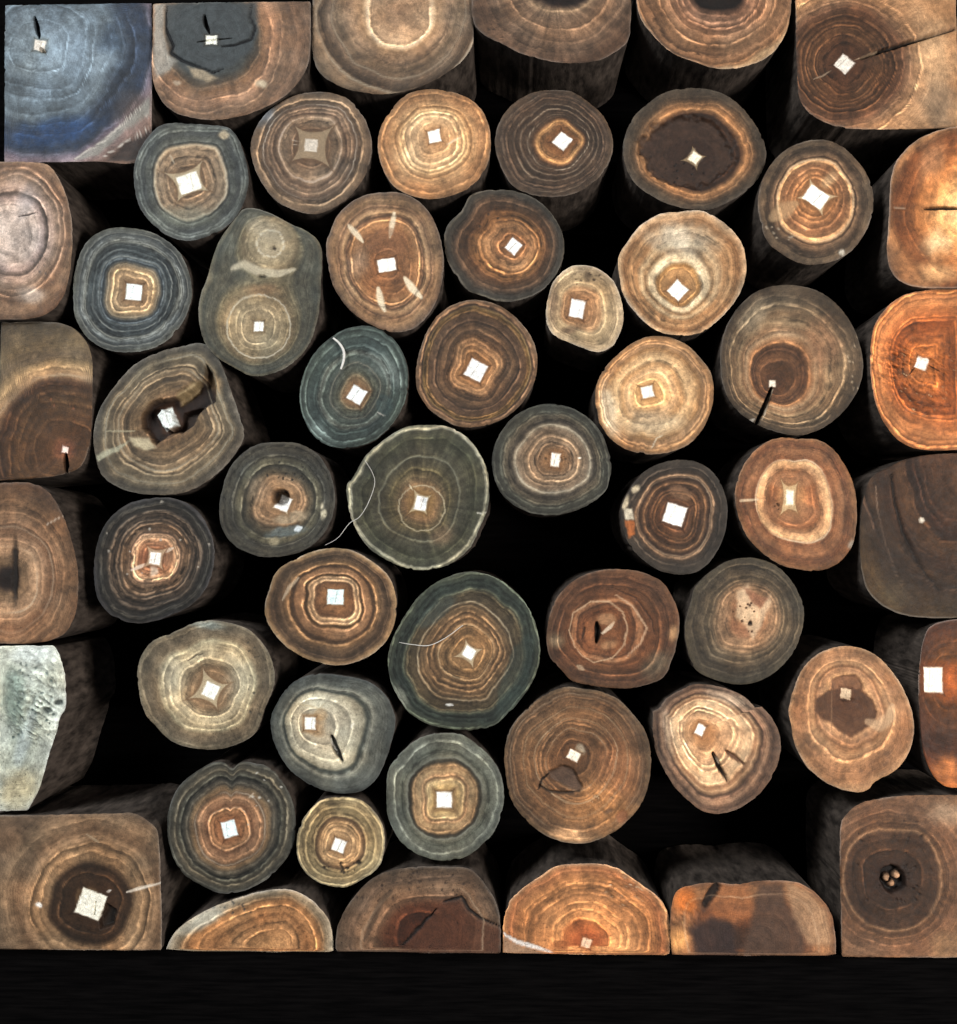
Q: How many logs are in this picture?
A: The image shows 55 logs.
